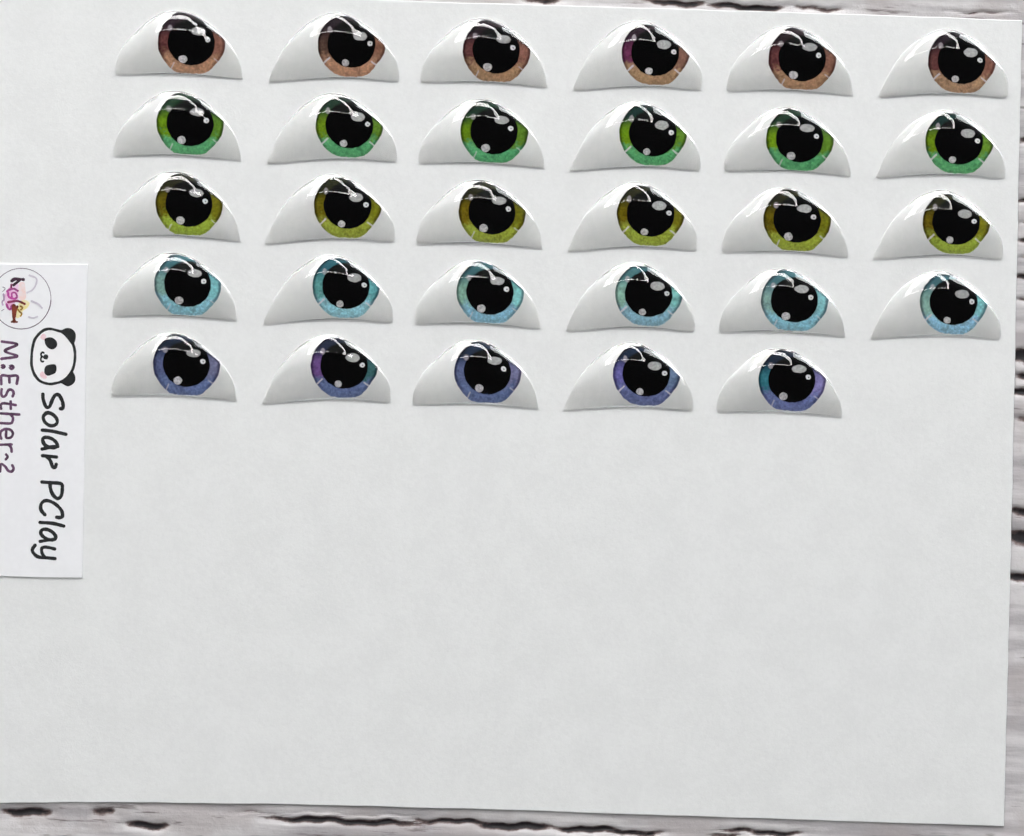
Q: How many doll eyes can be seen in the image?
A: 29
